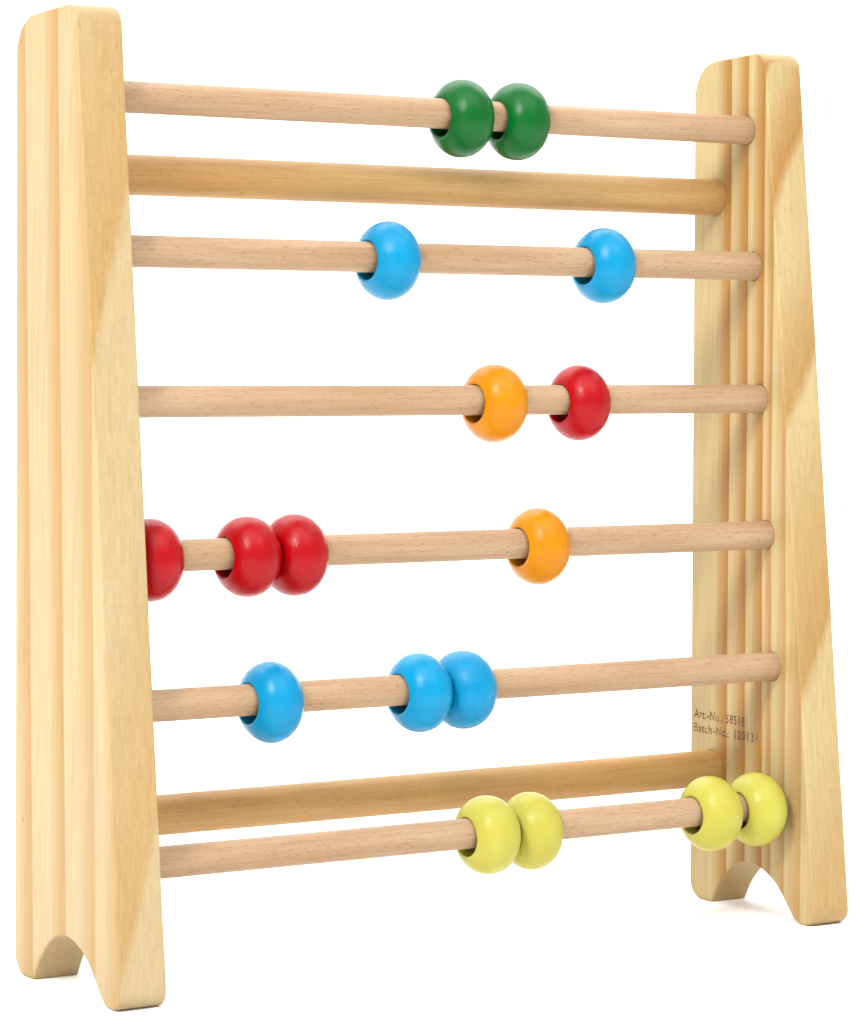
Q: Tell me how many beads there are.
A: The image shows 17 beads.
